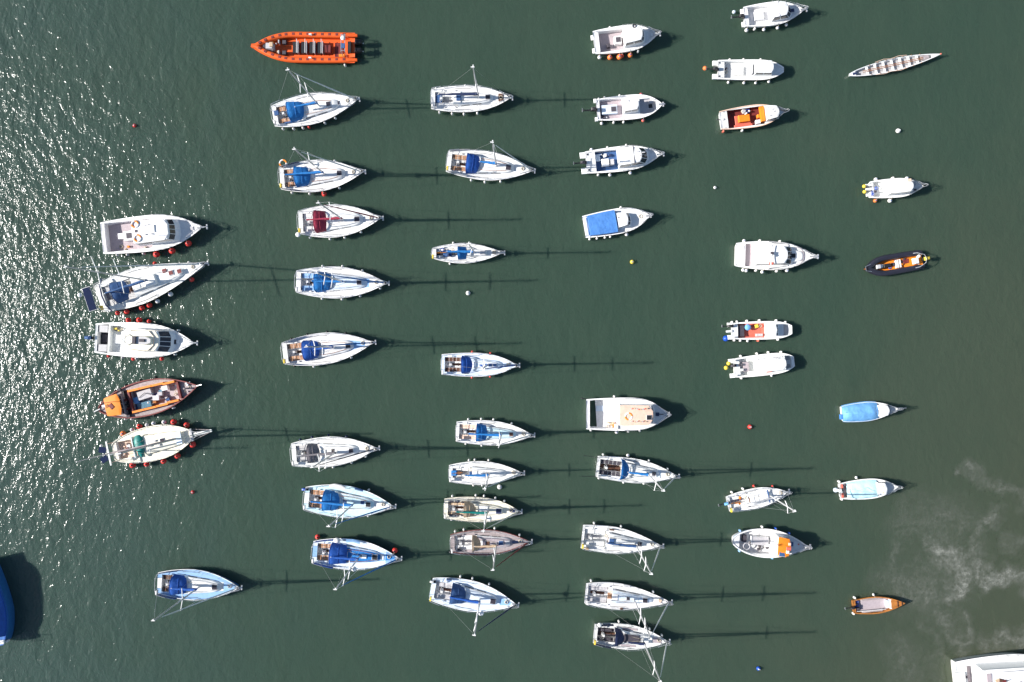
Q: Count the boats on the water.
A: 49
